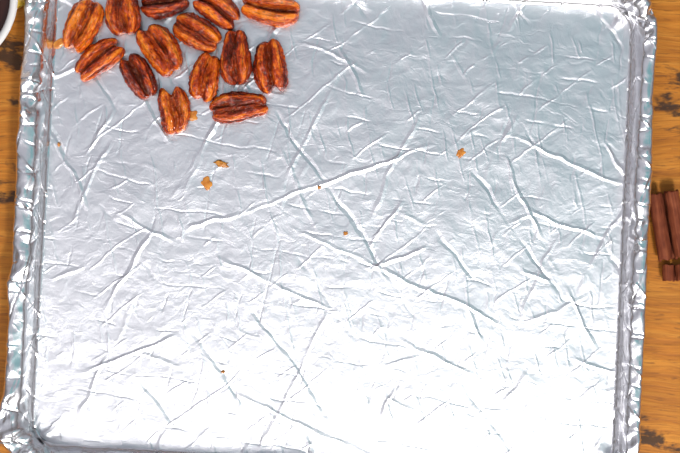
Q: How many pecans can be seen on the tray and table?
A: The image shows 14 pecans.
